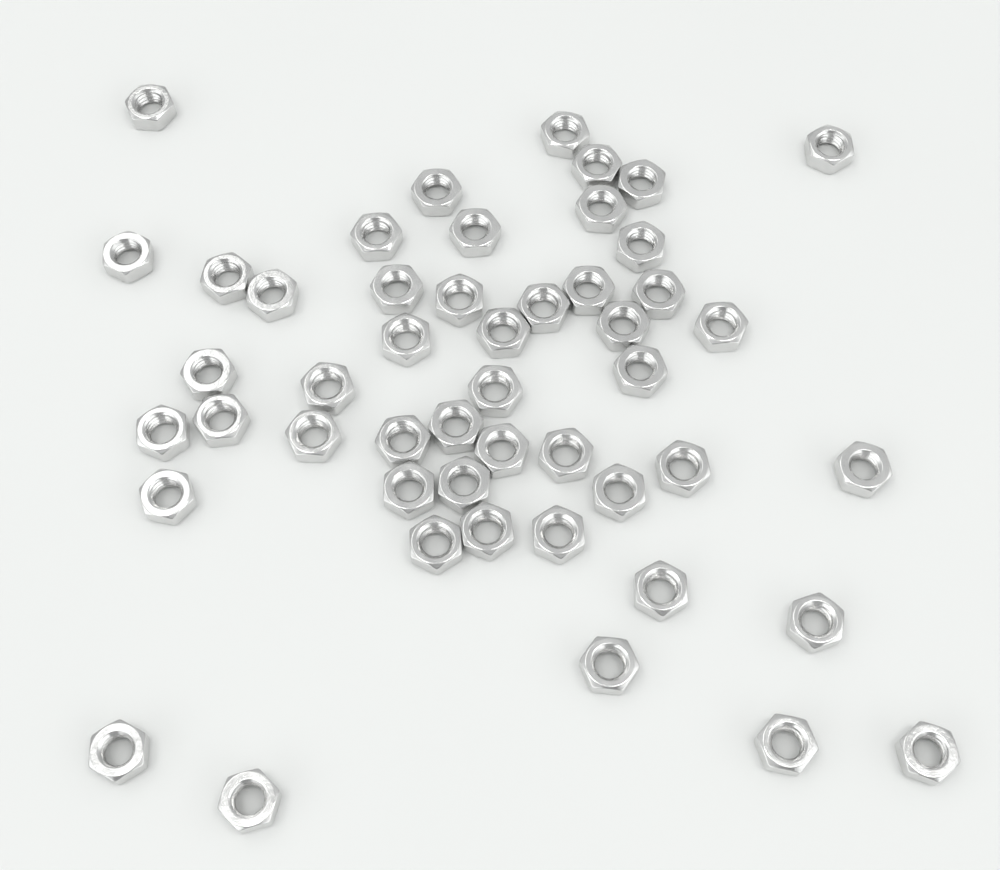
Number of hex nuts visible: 49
